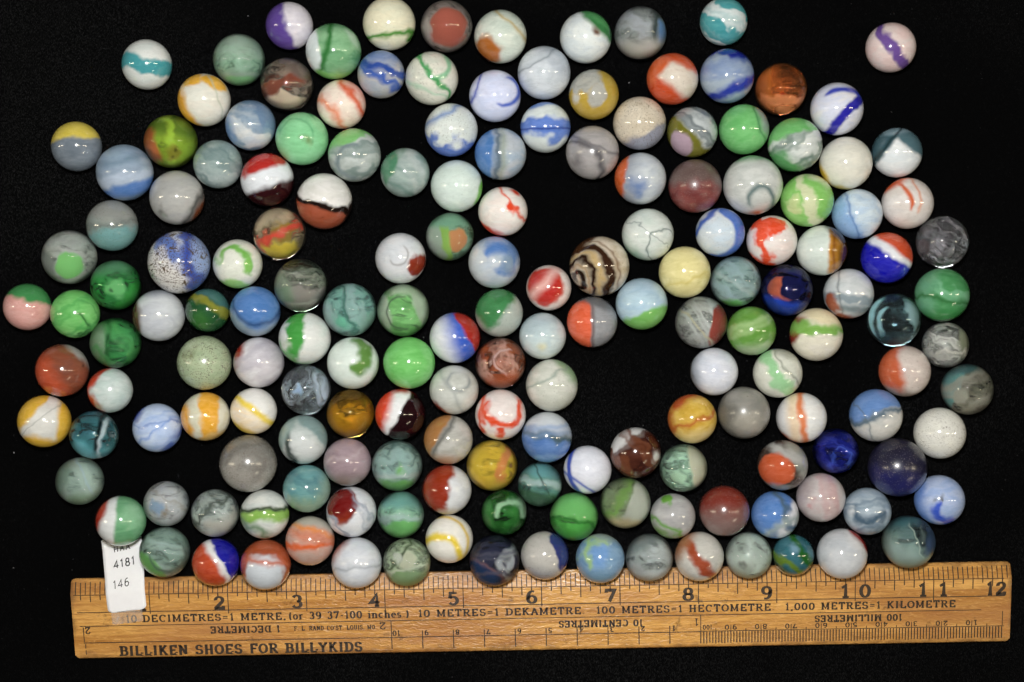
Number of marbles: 169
